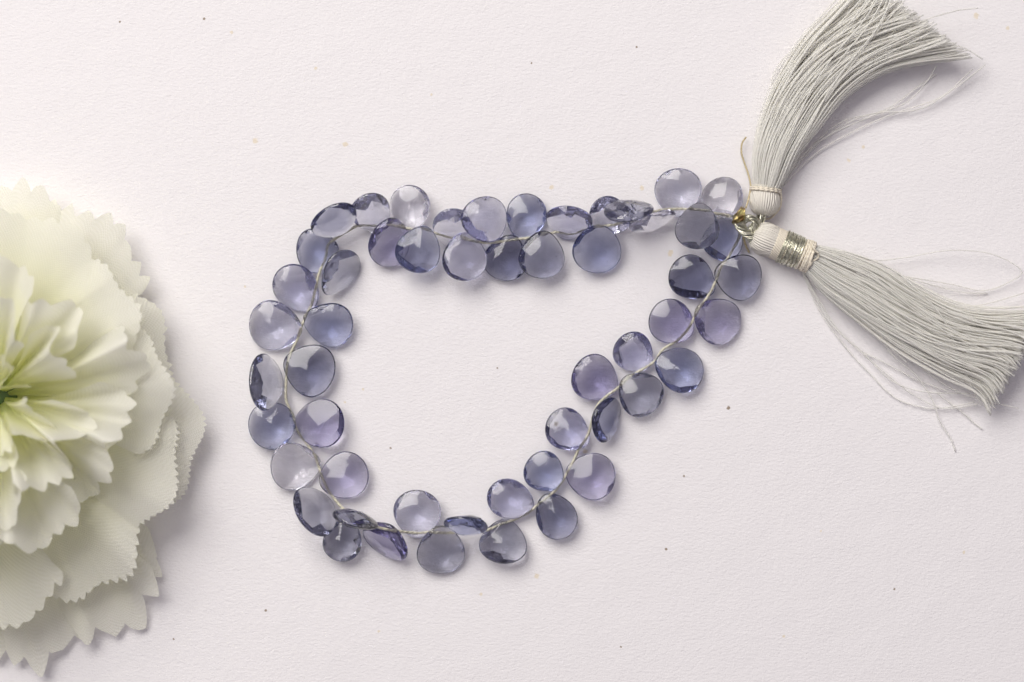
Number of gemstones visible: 53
